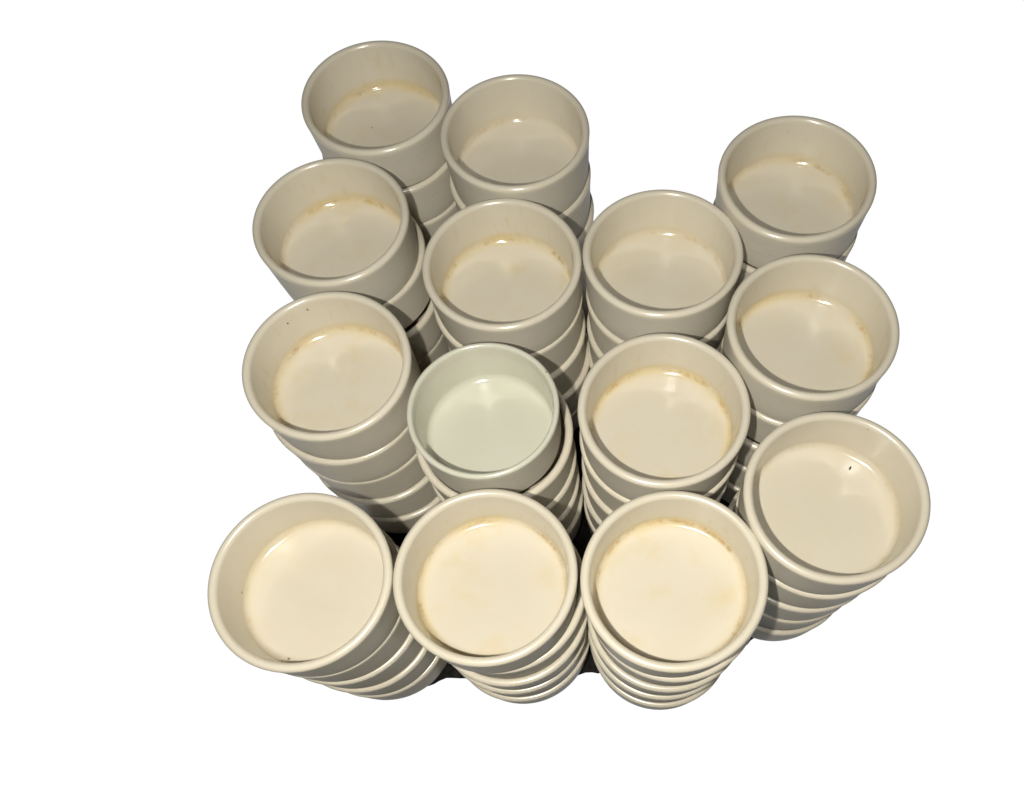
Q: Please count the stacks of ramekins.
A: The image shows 14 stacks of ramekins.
